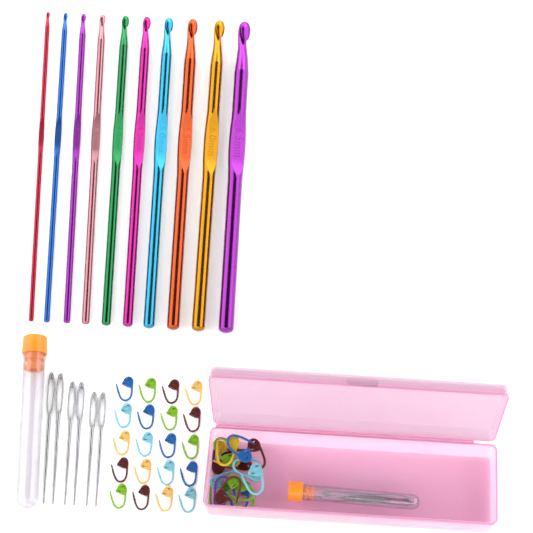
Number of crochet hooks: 10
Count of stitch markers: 36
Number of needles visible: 10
